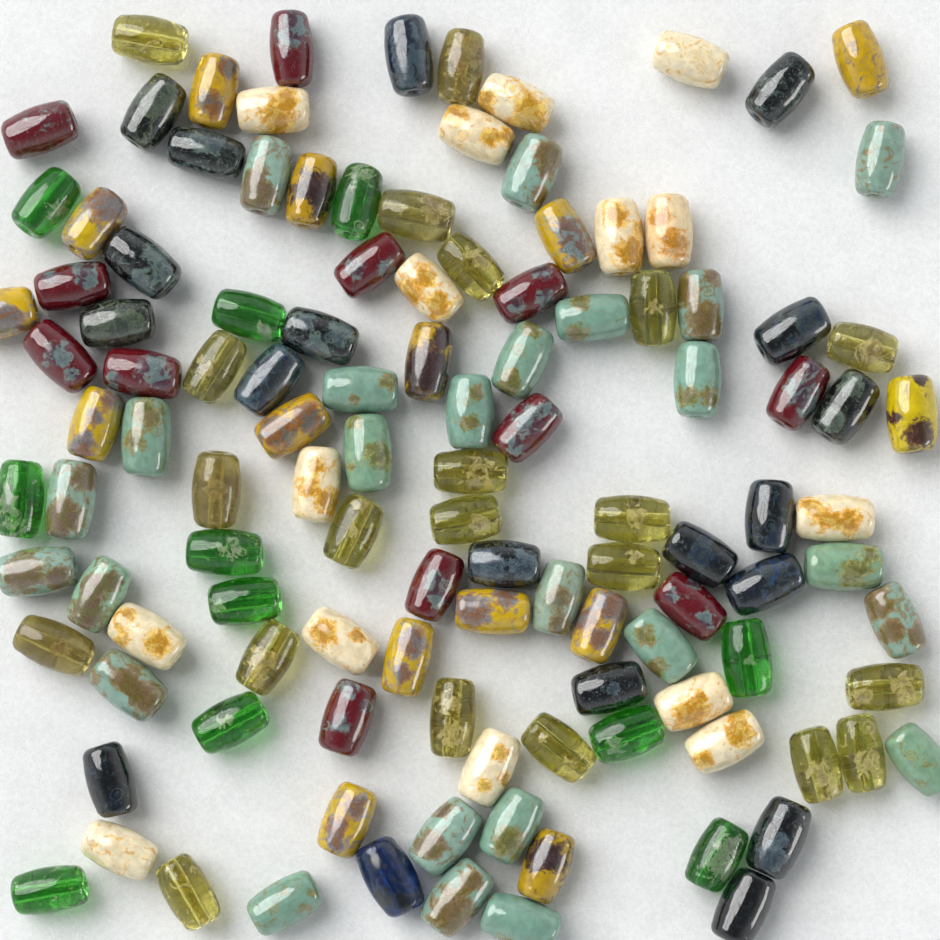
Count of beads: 118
